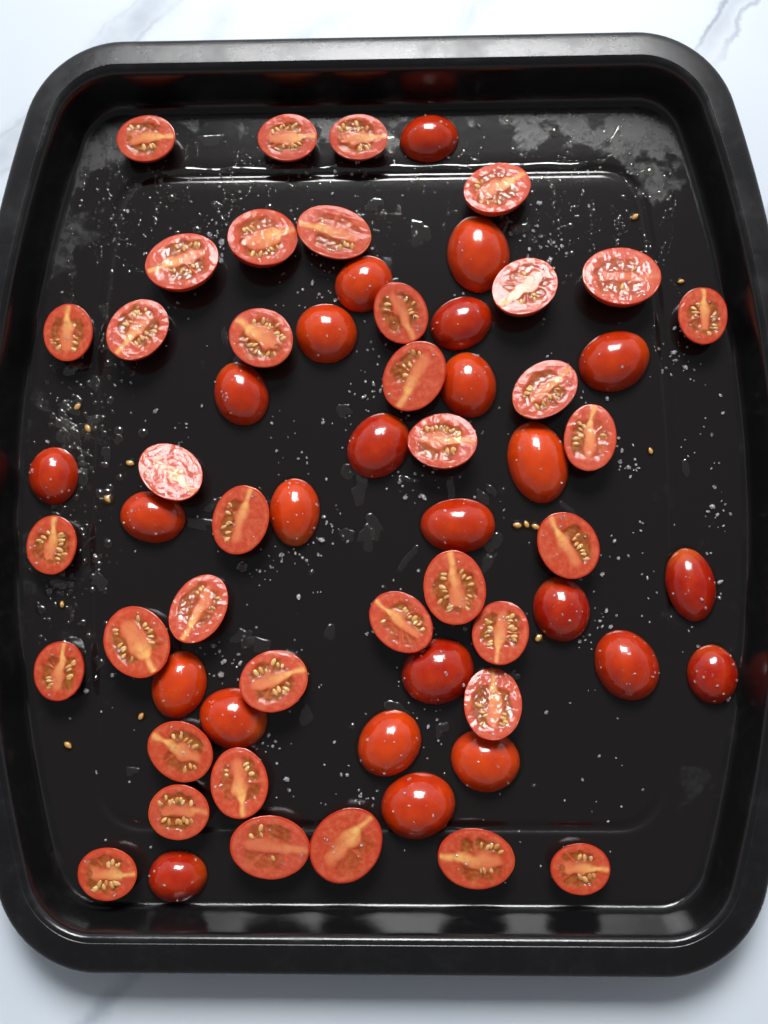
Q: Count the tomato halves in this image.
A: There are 63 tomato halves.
